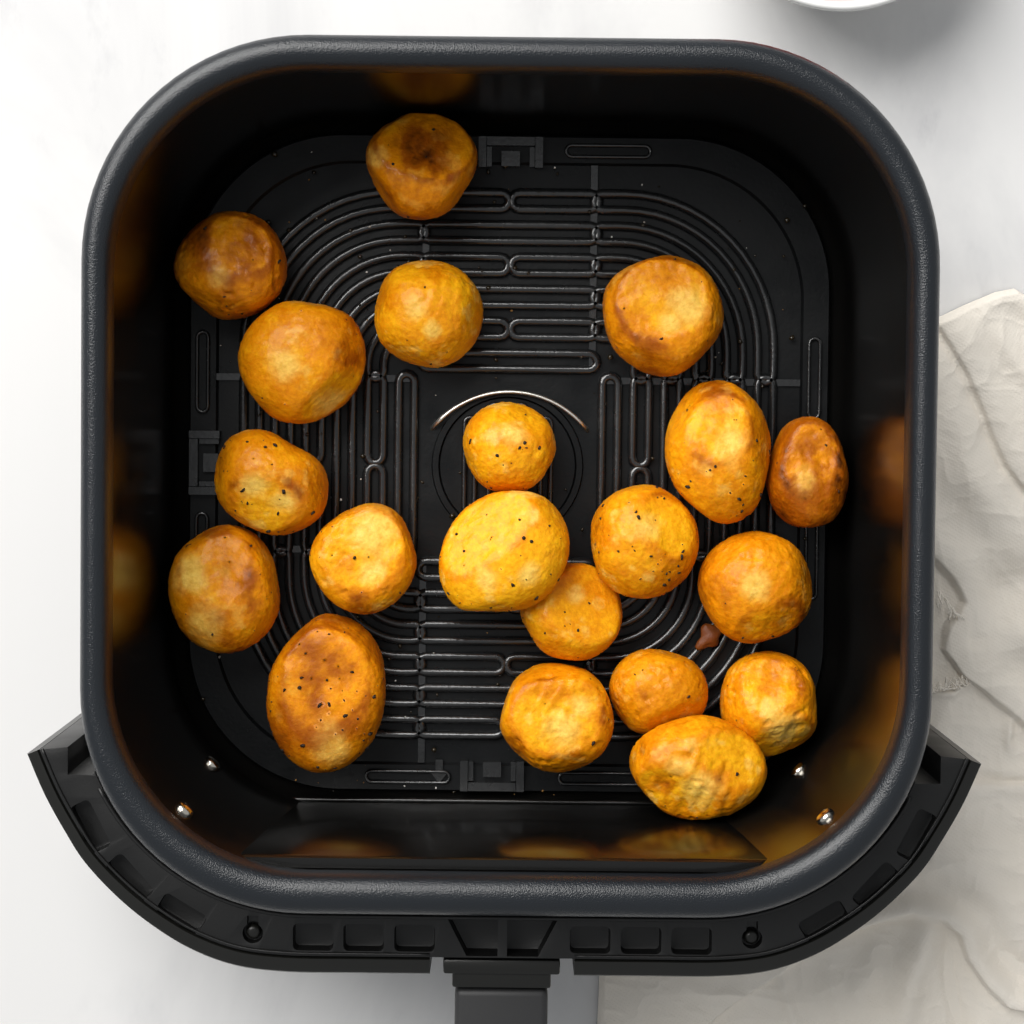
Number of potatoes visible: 20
